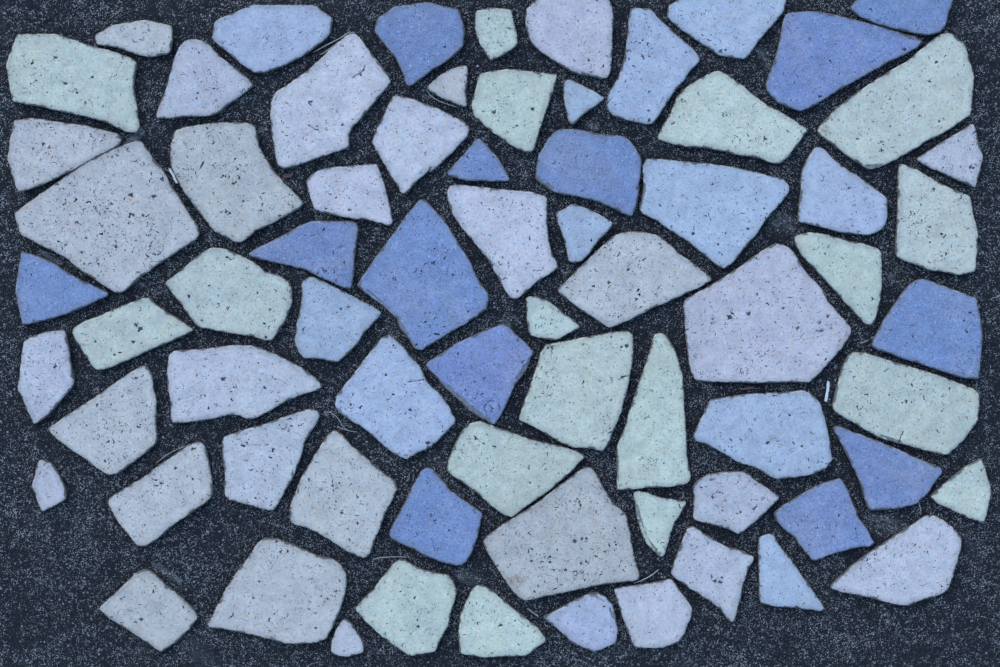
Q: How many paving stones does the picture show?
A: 72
